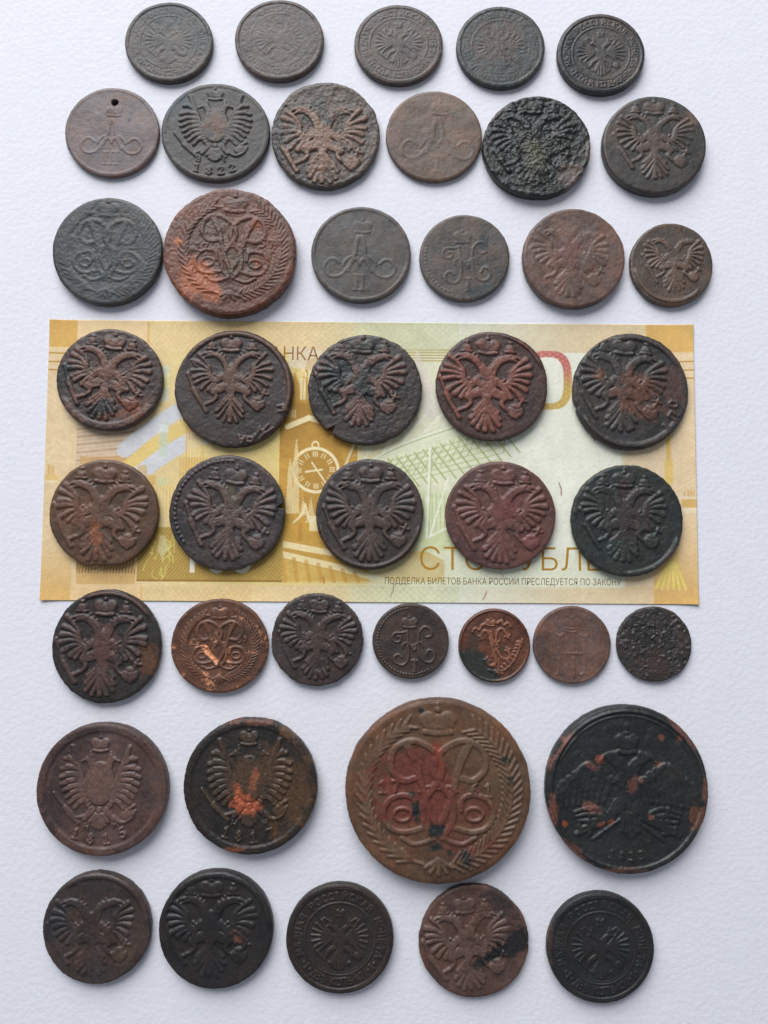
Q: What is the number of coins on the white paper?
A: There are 43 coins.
